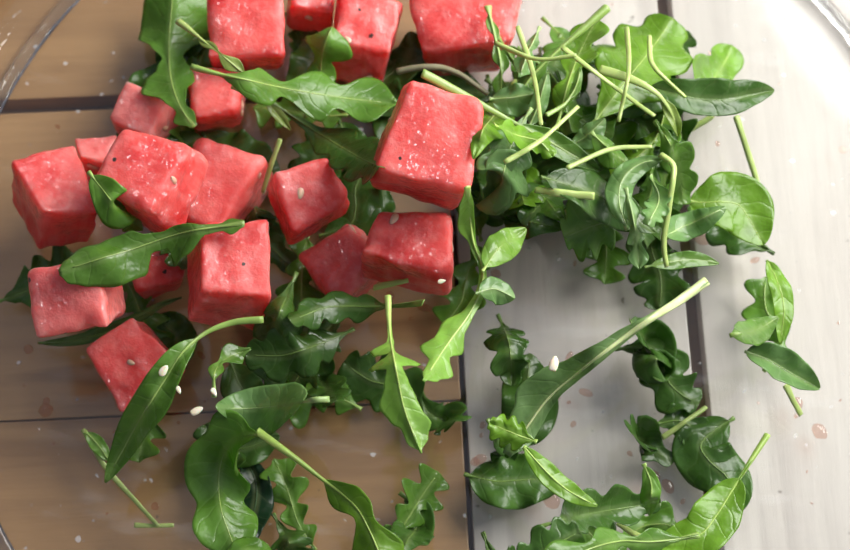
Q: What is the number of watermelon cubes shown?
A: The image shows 18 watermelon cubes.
